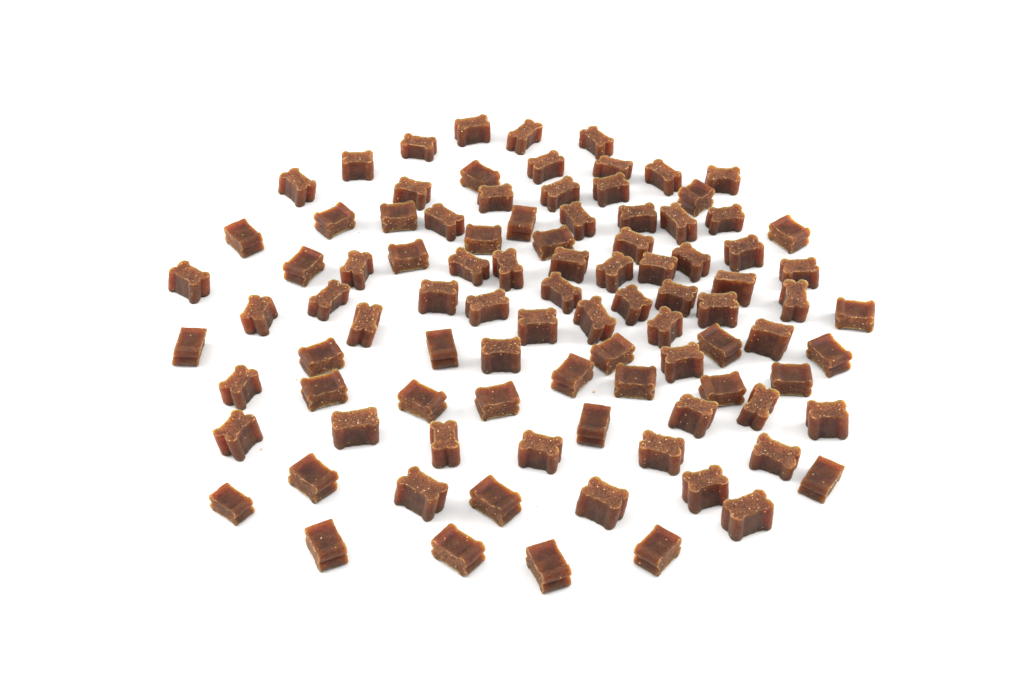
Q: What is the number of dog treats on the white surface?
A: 95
